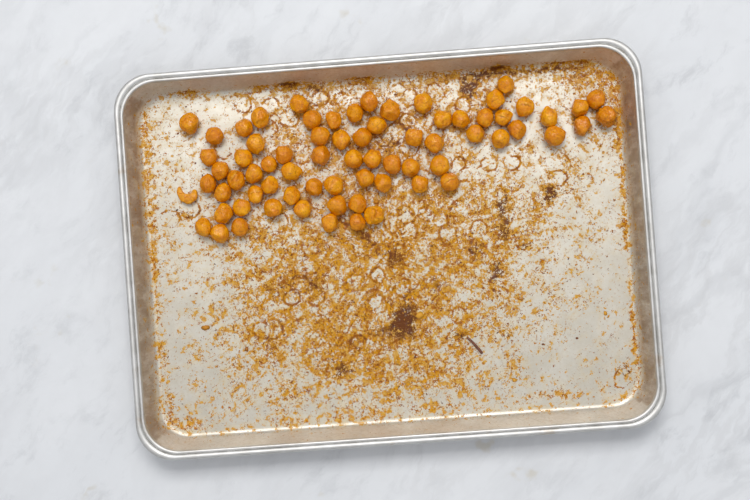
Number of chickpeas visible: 71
